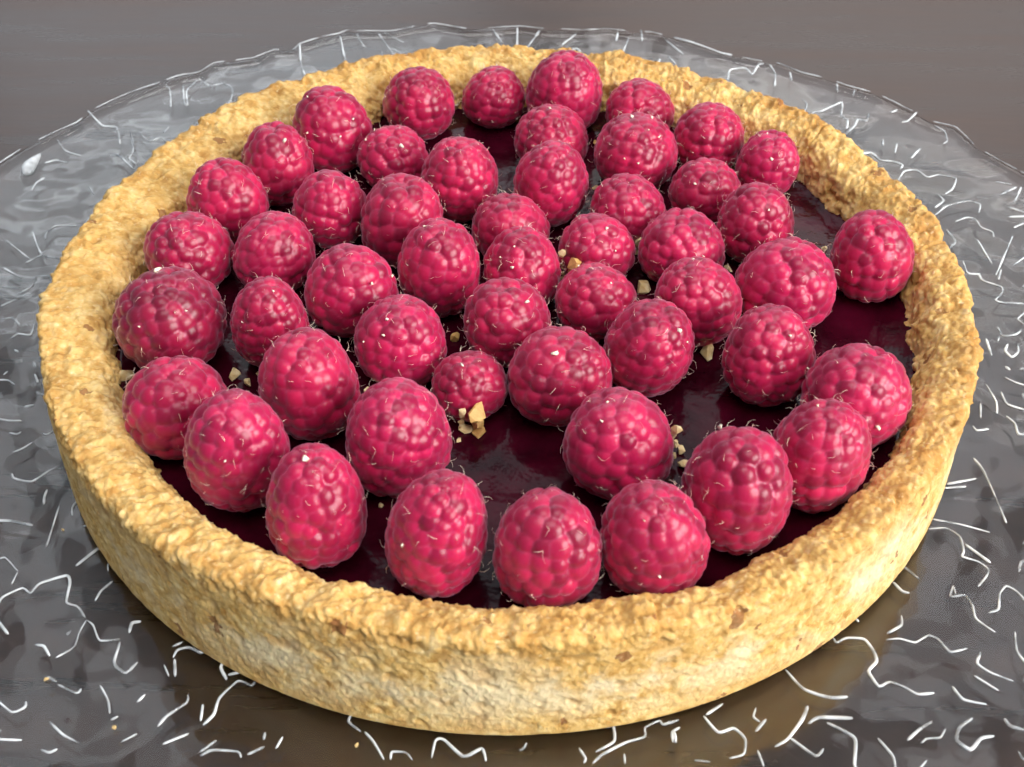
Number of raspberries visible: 51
